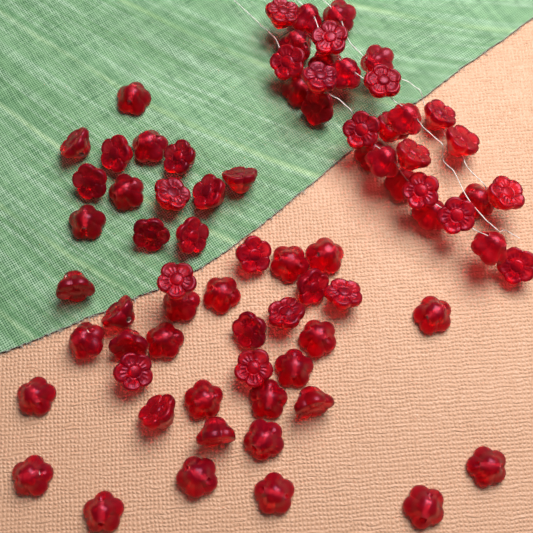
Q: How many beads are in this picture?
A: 75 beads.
